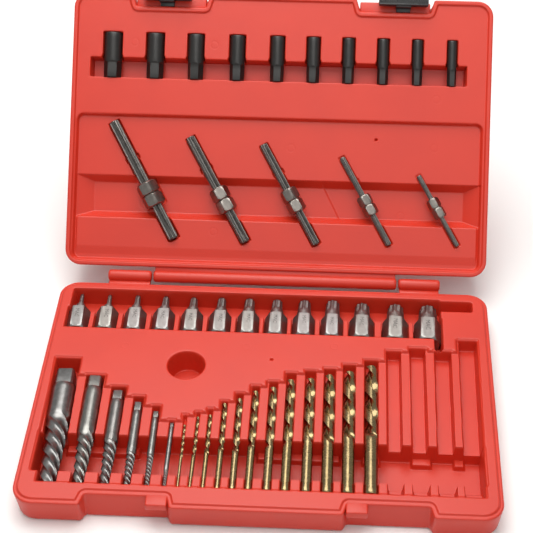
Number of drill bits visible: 12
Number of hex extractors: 13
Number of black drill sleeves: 10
